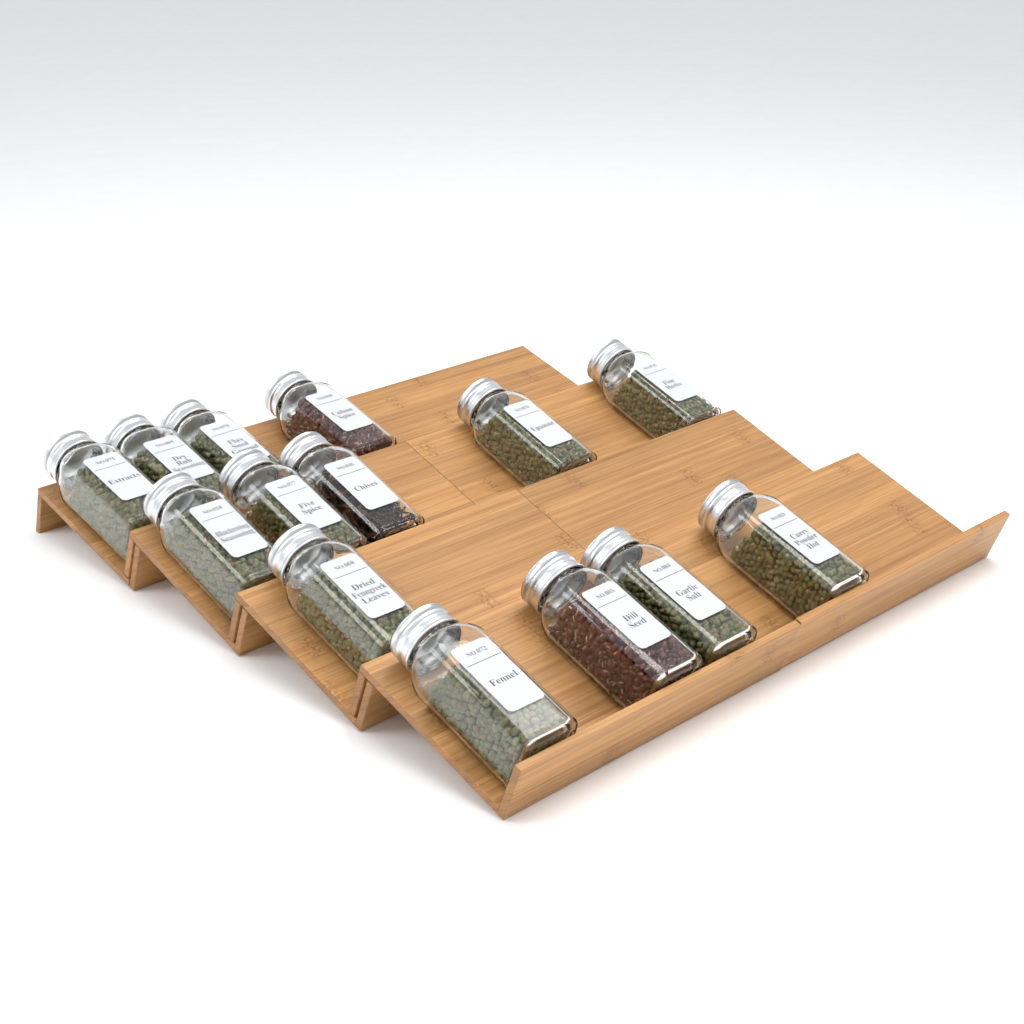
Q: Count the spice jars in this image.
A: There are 14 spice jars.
